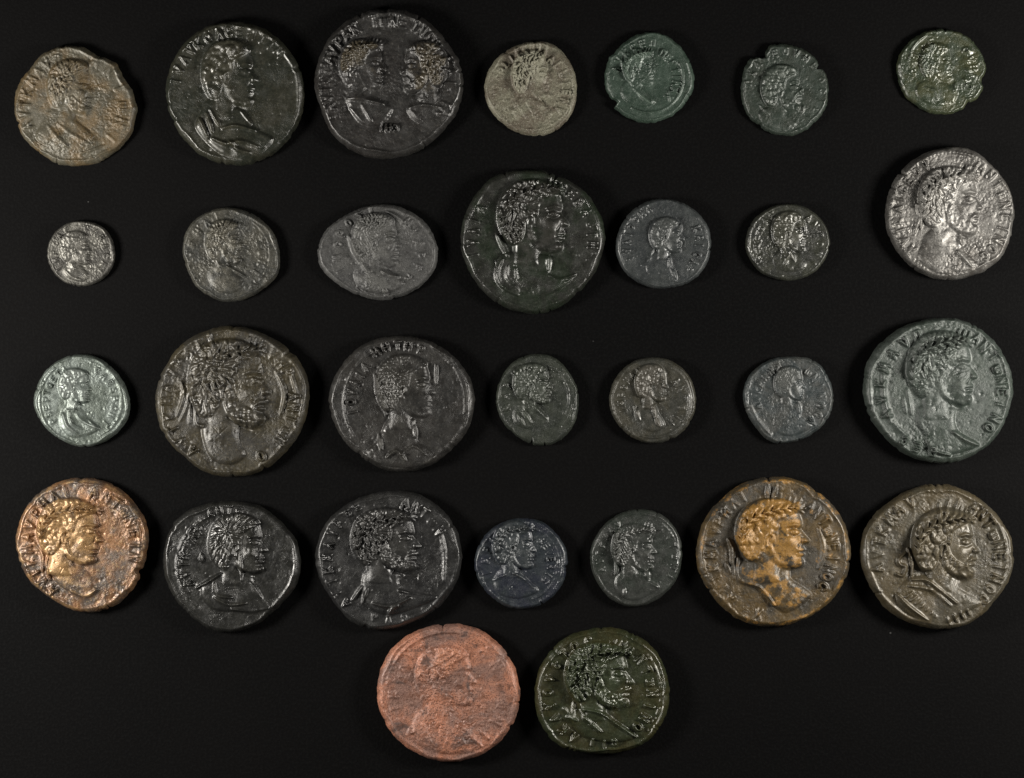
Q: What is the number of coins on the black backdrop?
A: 30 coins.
